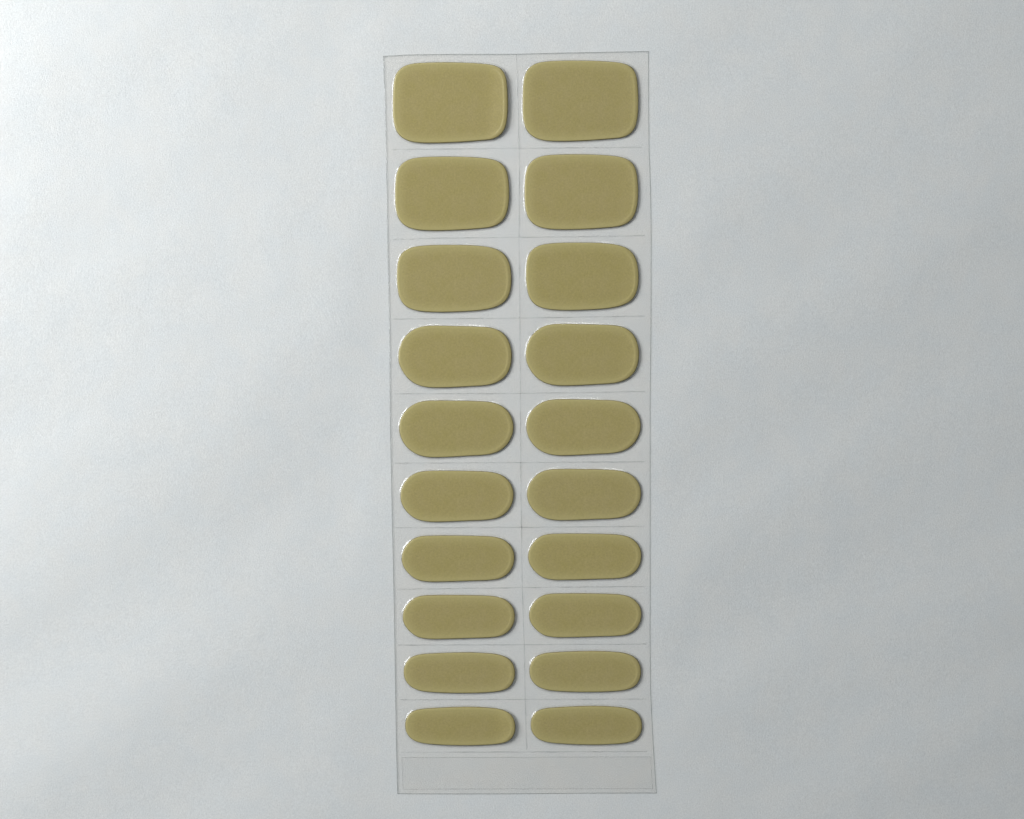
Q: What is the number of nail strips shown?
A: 20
